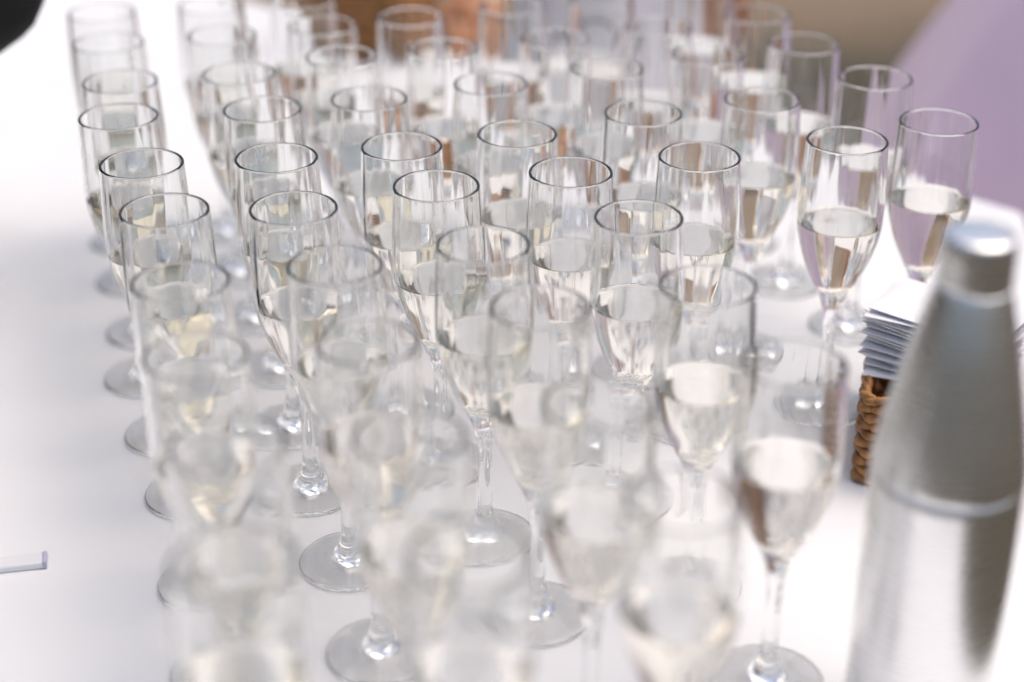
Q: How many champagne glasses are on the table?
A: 53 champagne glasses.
